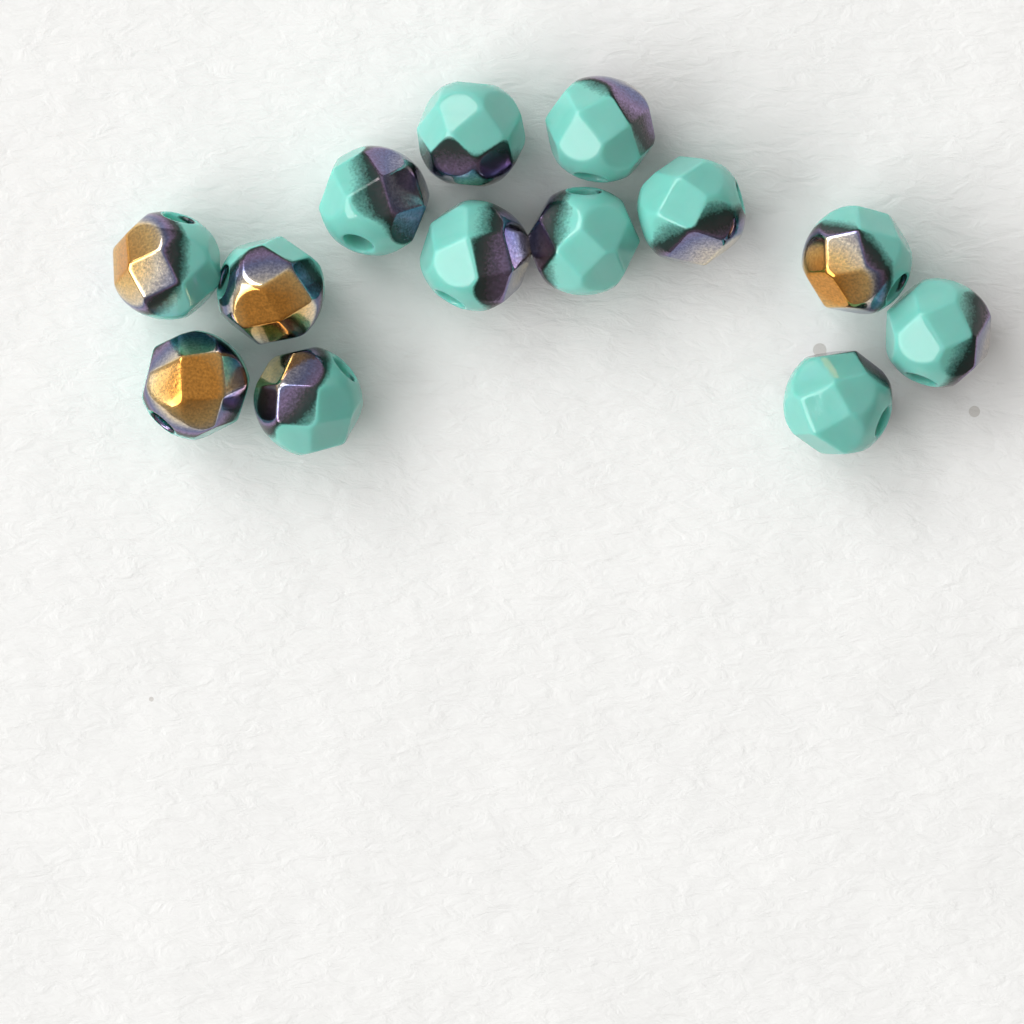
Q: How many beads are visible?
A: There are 13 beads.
